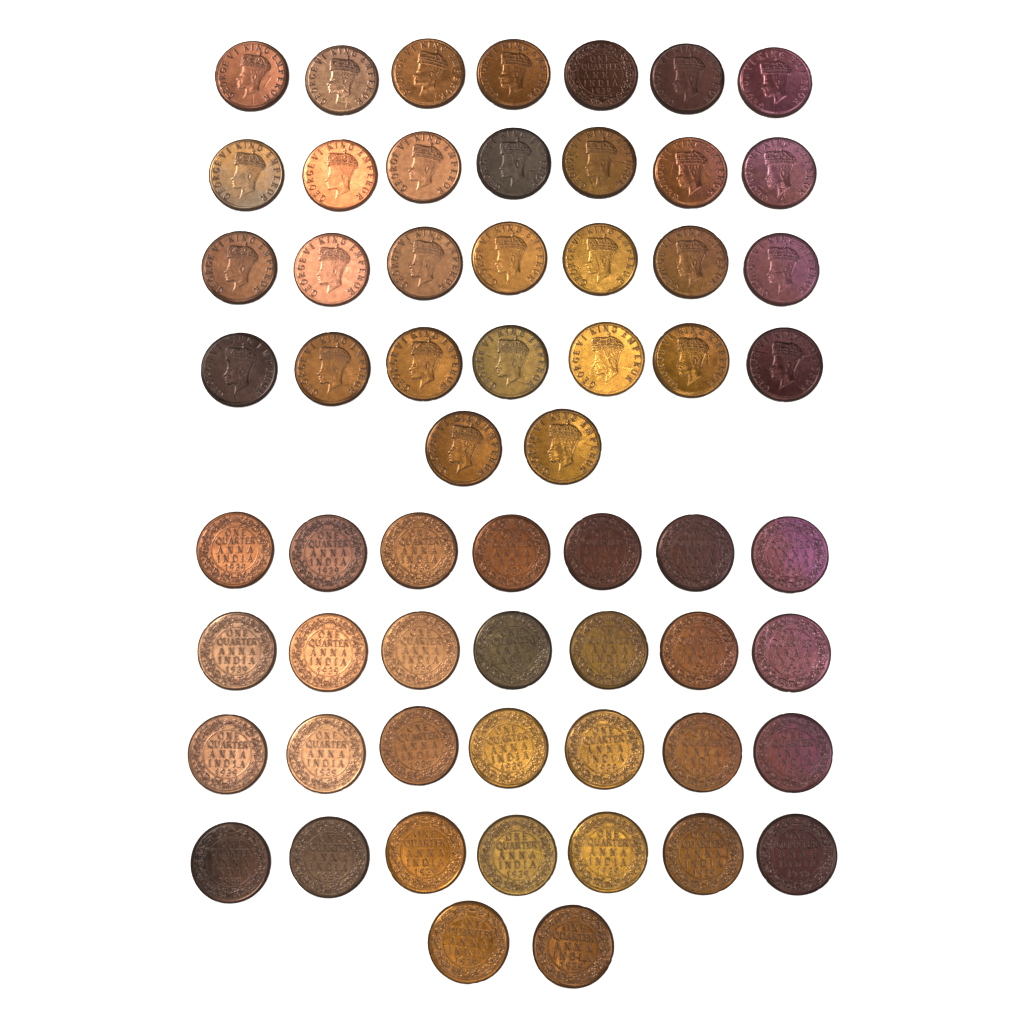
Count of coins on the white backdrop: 60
